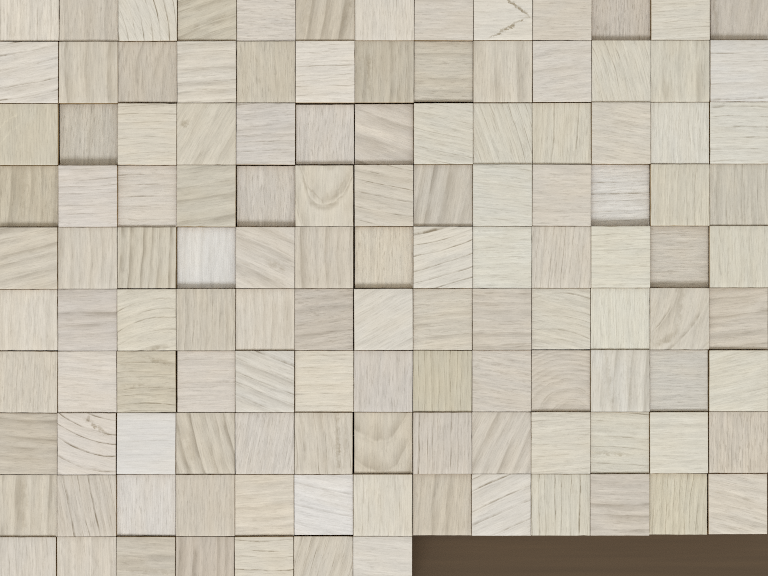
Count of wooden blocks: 124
